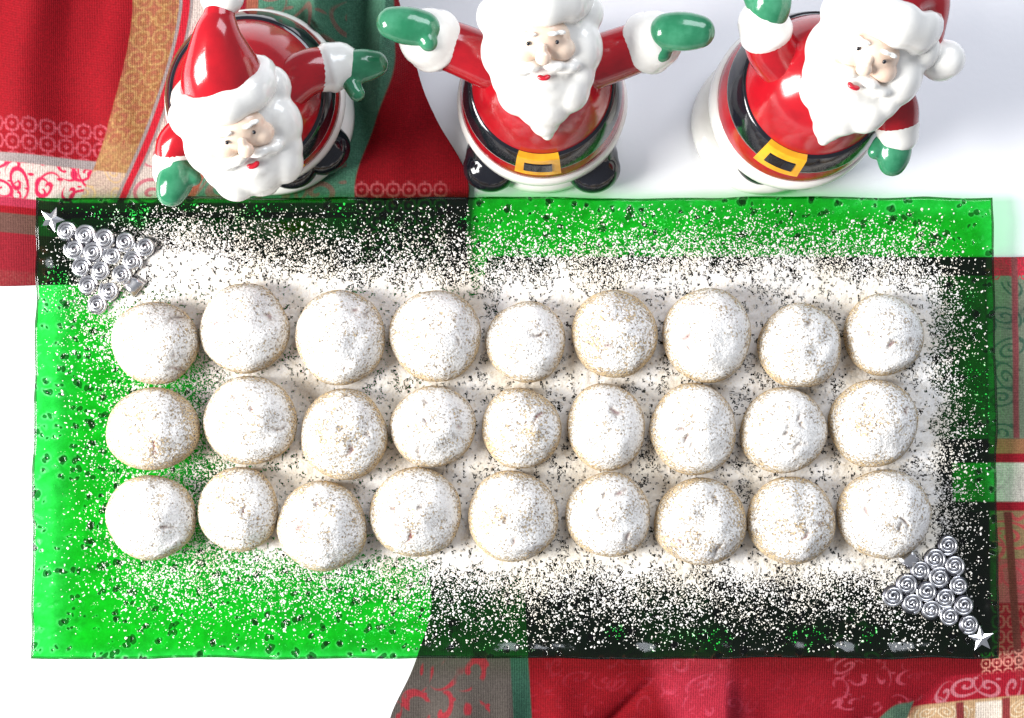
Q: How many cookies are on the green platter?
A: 27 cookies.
